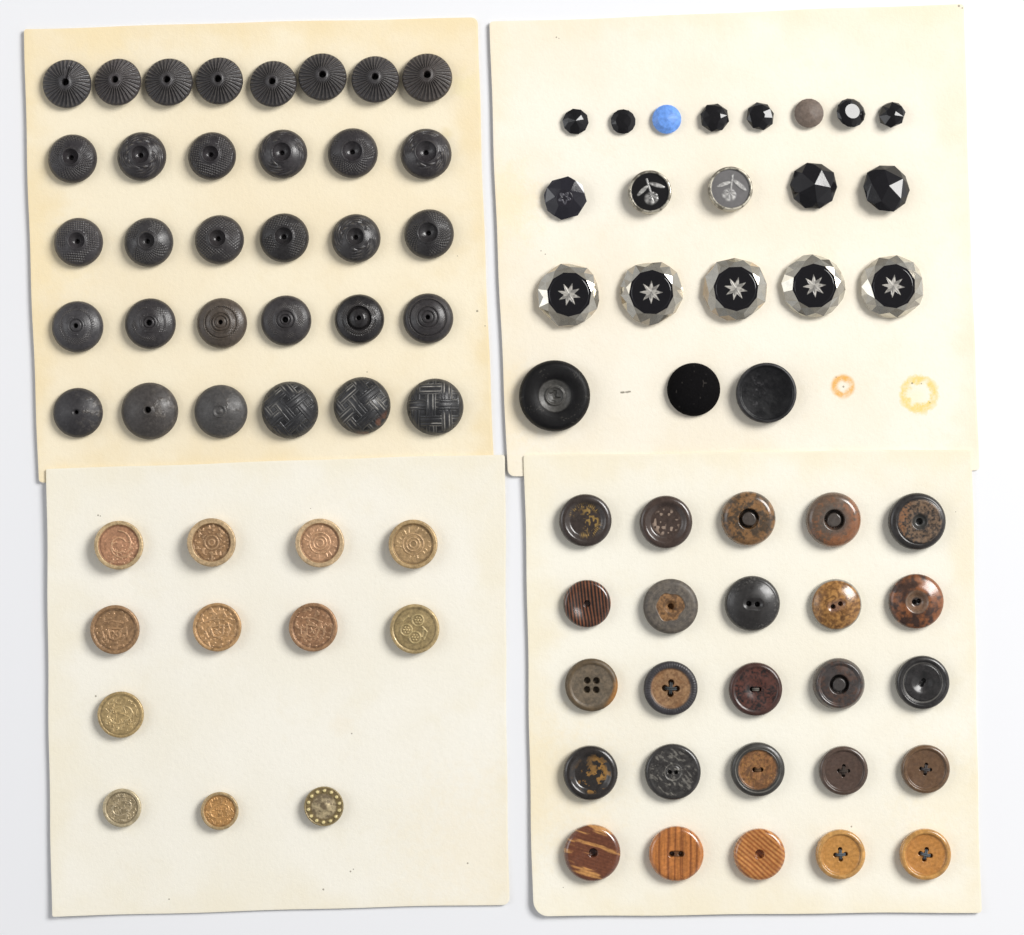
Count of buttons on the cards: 90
